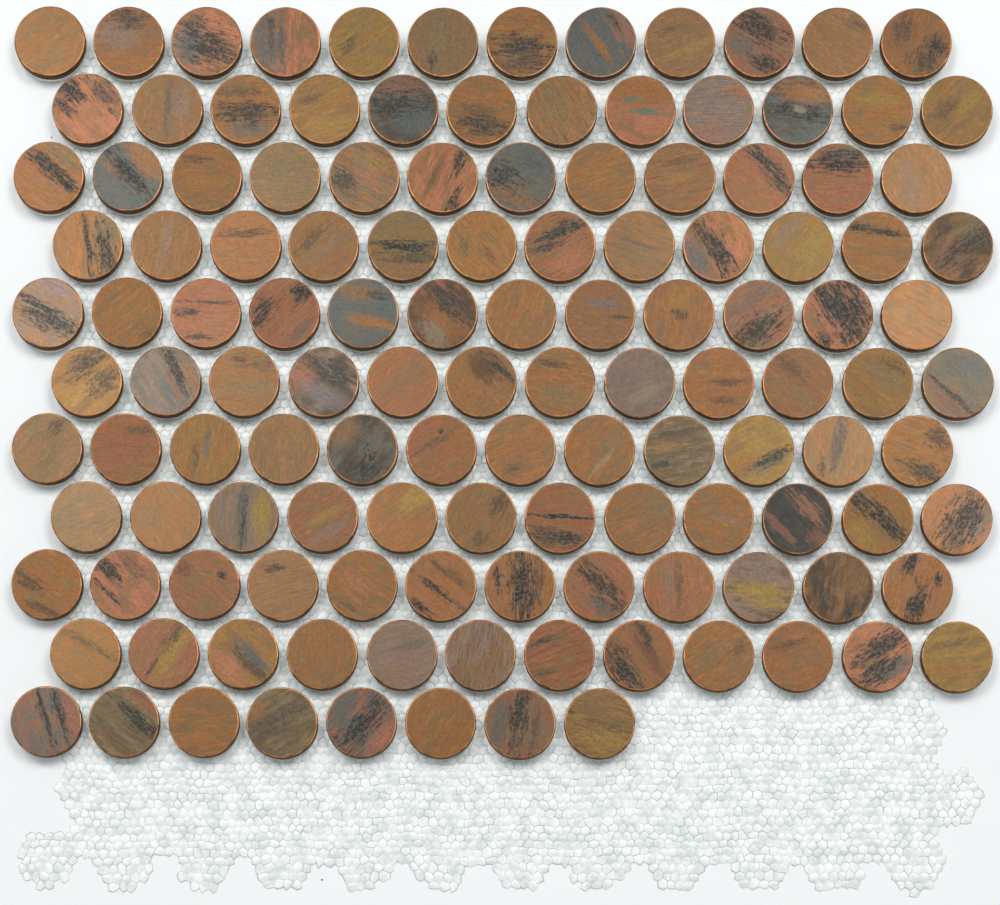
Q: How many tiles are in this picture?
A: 128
